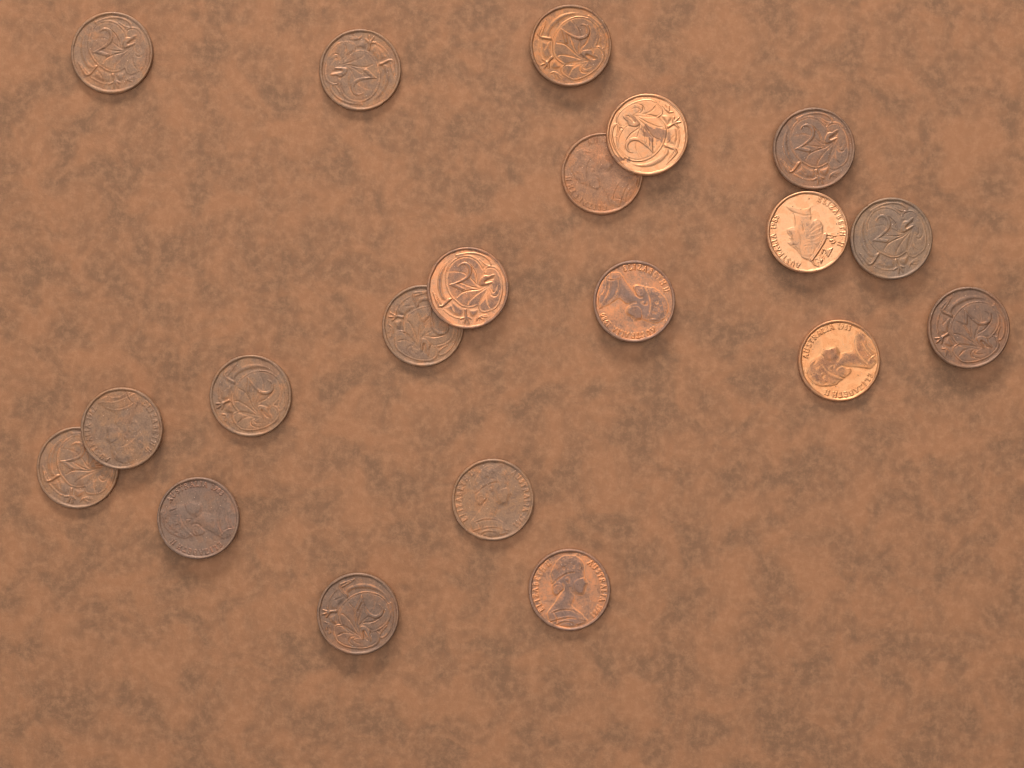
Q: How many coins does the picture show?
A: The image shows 20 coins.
